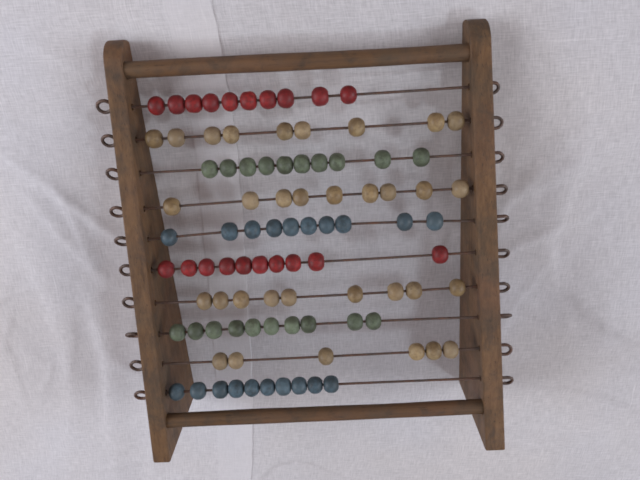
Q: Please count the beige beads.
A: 33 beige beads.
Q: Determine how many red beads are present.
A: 20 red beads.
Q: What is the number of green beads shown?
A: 20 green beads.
